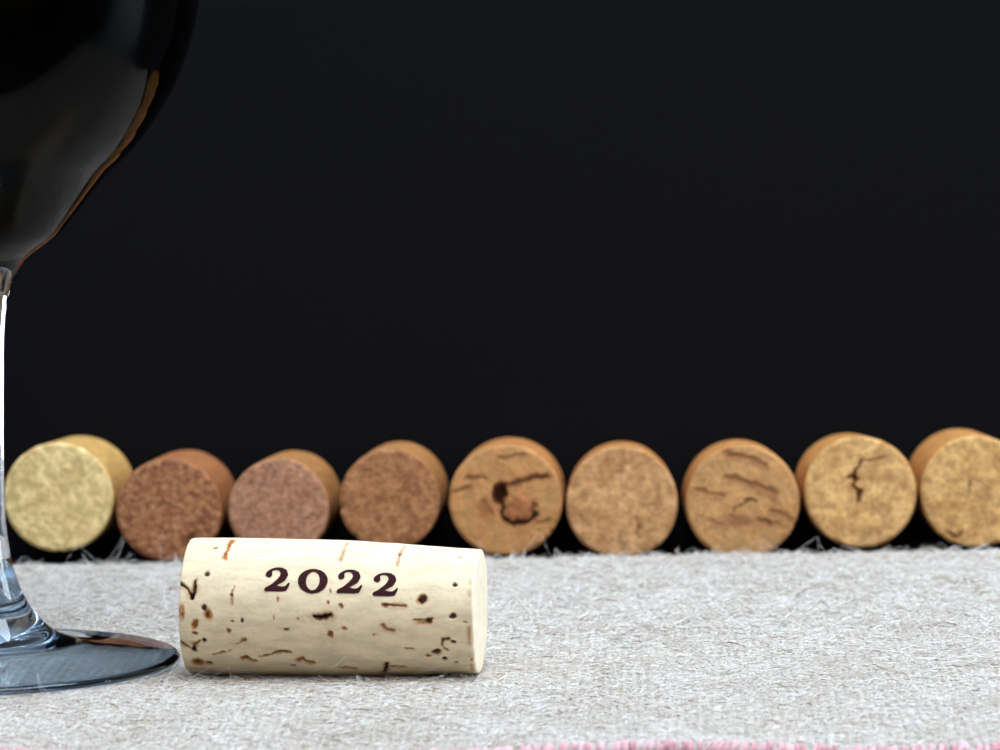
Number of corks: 10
